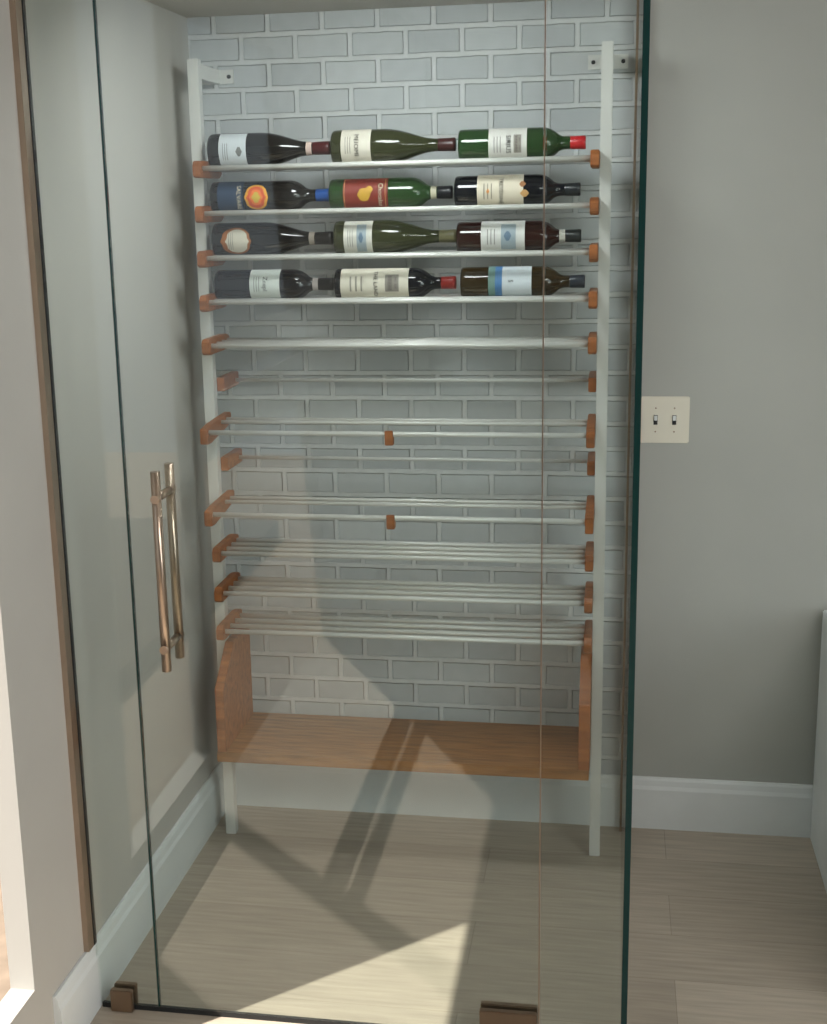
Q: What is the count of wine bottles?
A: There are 12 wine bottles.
